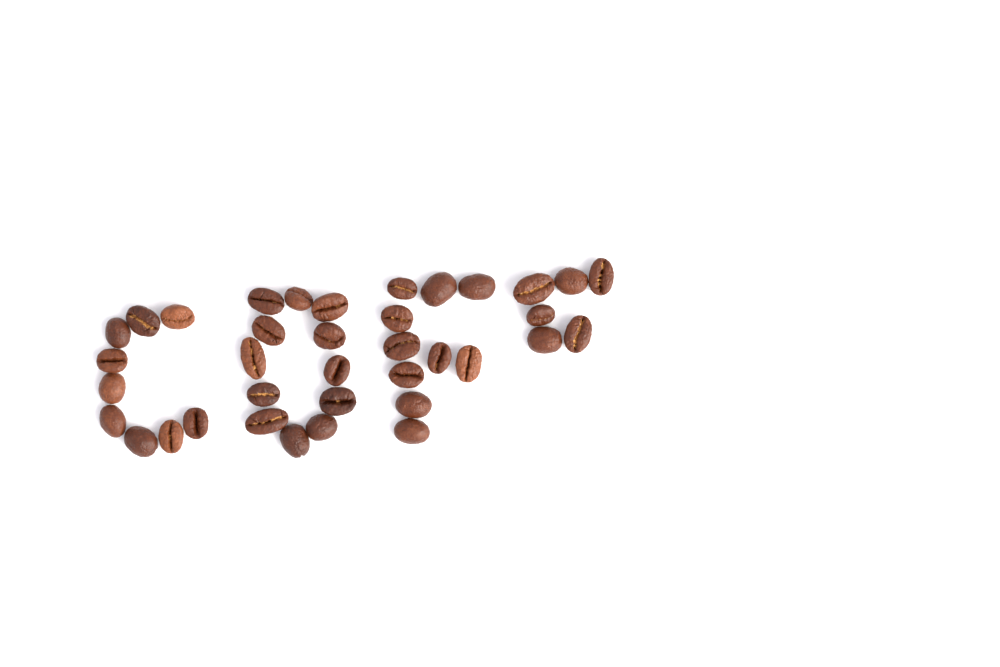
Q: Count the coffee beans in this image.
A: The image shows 37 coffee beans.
